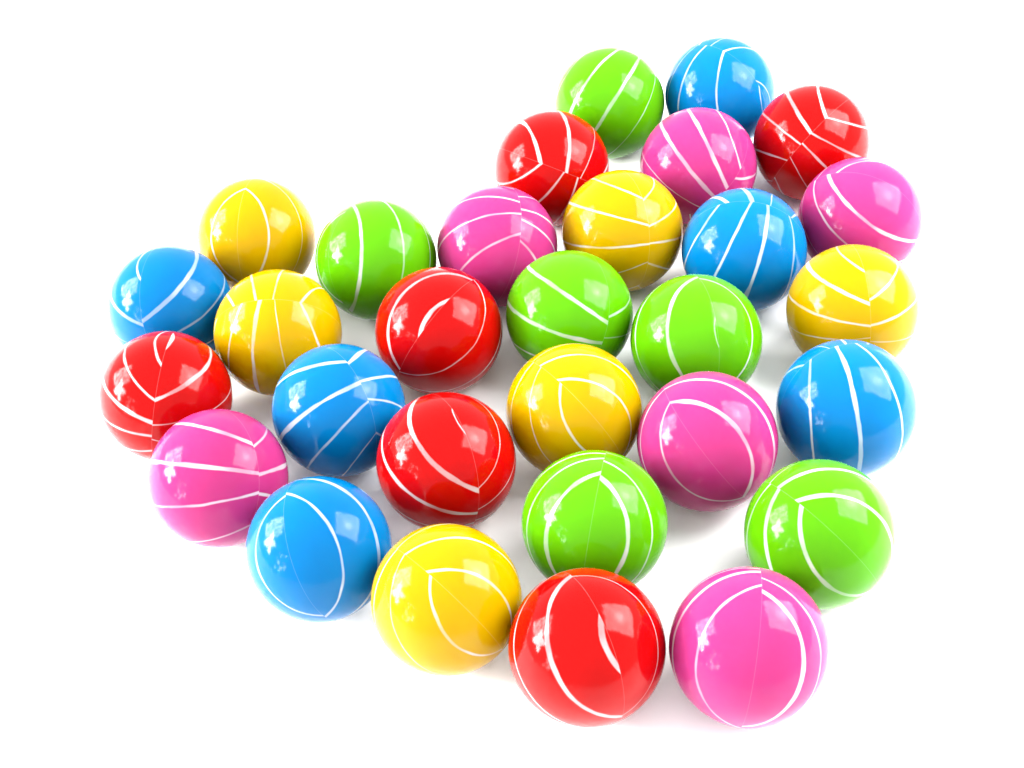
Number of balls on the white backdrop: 30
